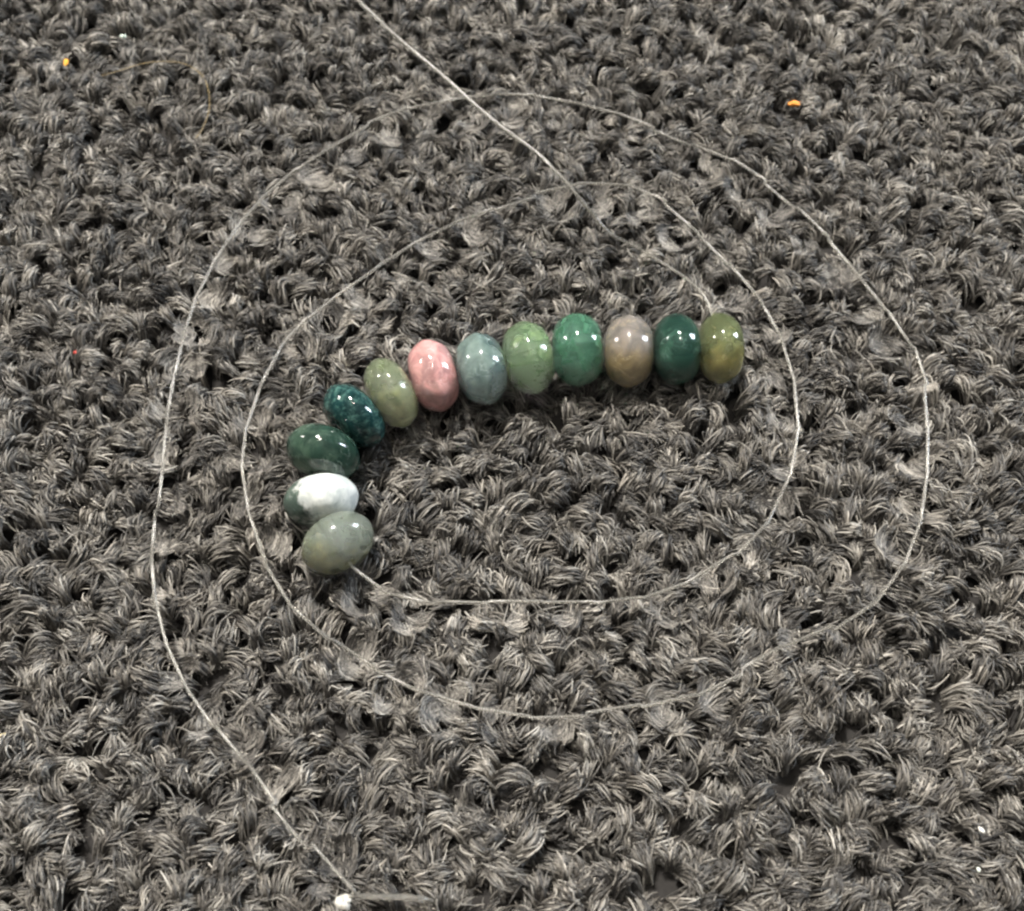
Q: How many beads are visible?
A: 12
